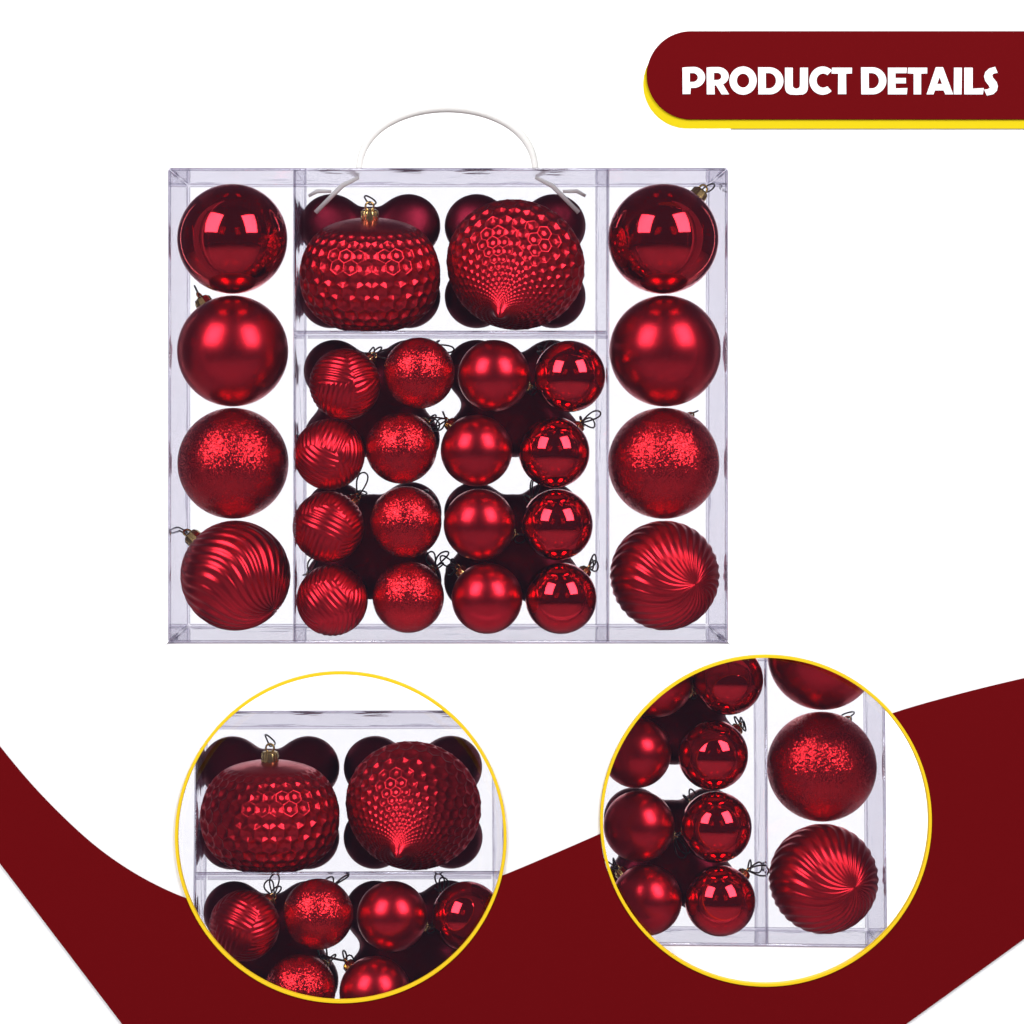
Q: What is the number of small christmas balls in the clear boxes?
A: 30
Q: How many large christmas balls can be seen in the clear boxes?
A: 11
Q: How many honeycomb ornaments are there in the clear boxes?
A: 4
